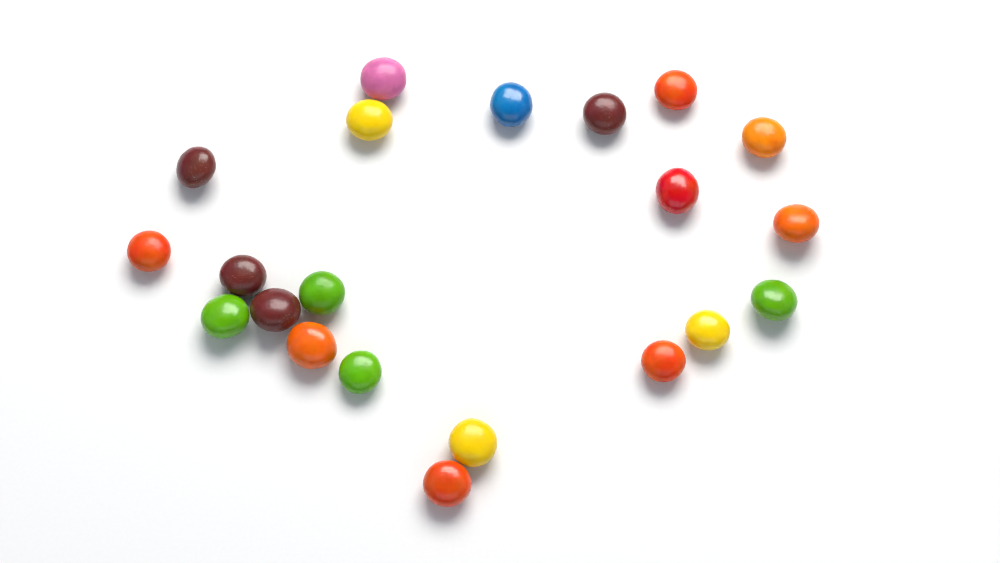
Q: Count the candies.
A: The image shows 21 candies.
